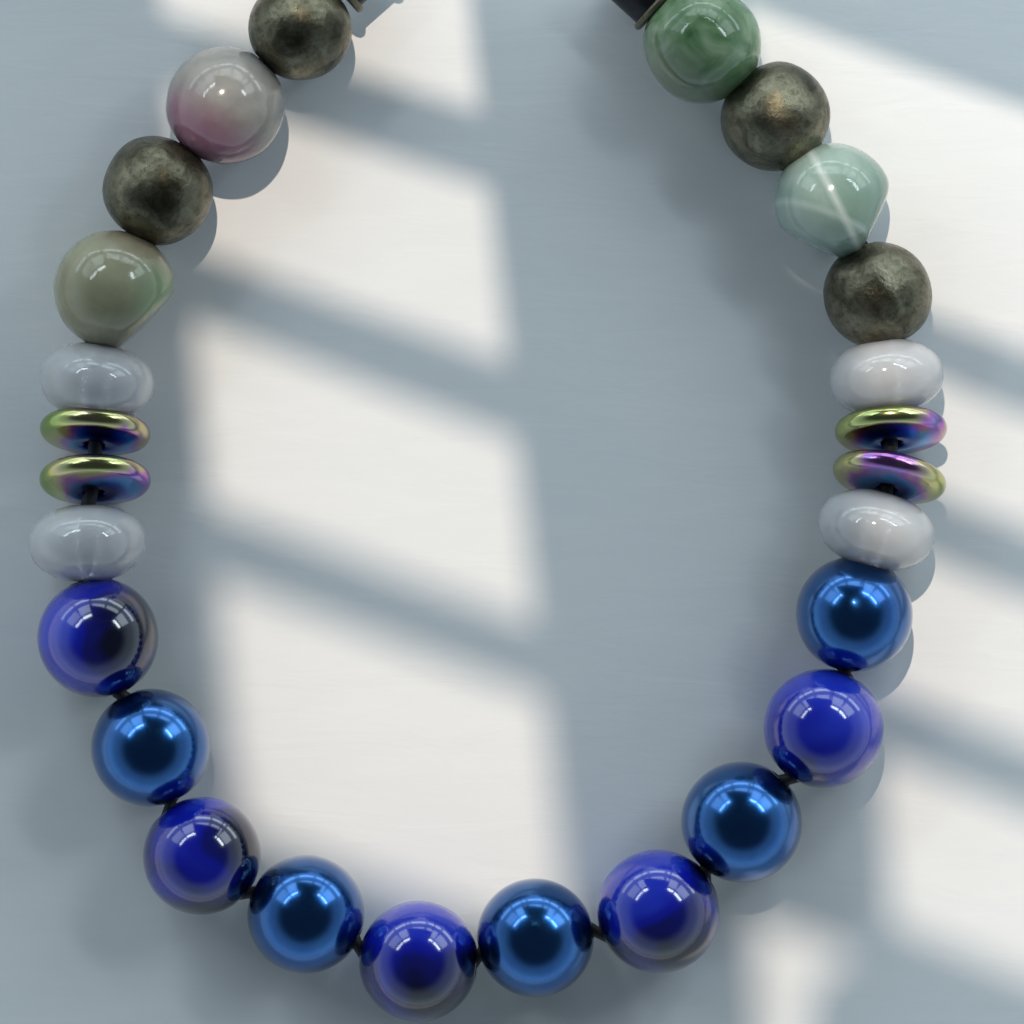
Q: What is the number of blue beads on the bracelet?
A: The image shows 10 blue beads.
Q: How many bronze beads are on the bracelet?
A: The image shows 4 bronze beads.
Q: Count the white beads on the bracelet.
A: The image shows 4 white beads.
